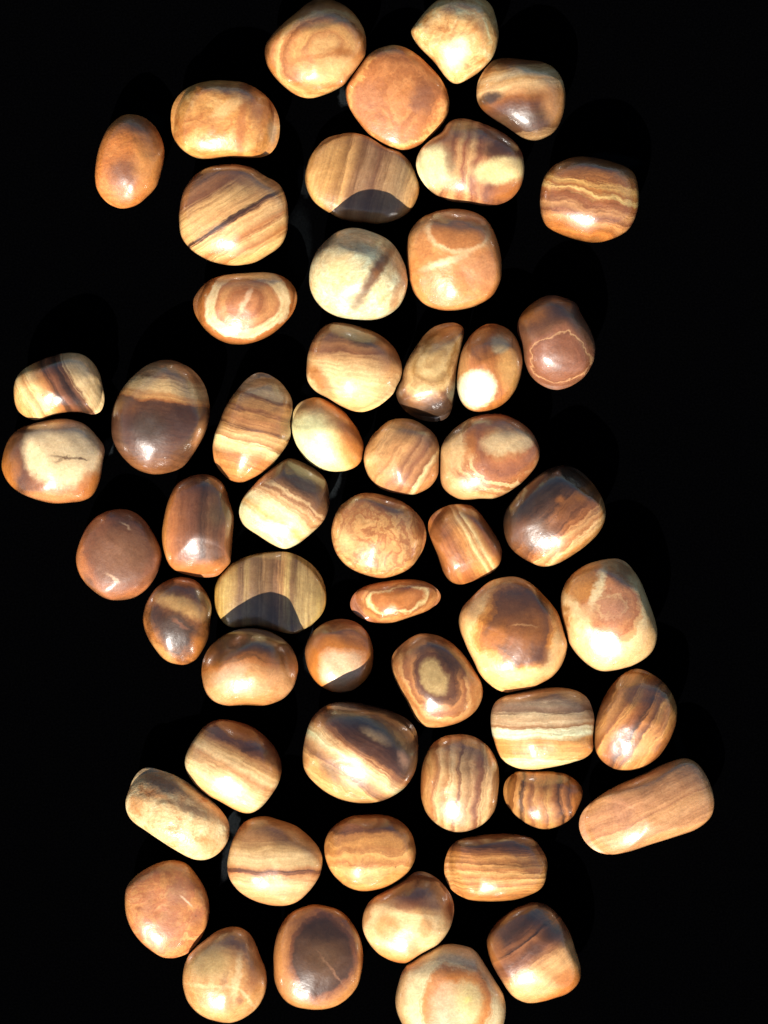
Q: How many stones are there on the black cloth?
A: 55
